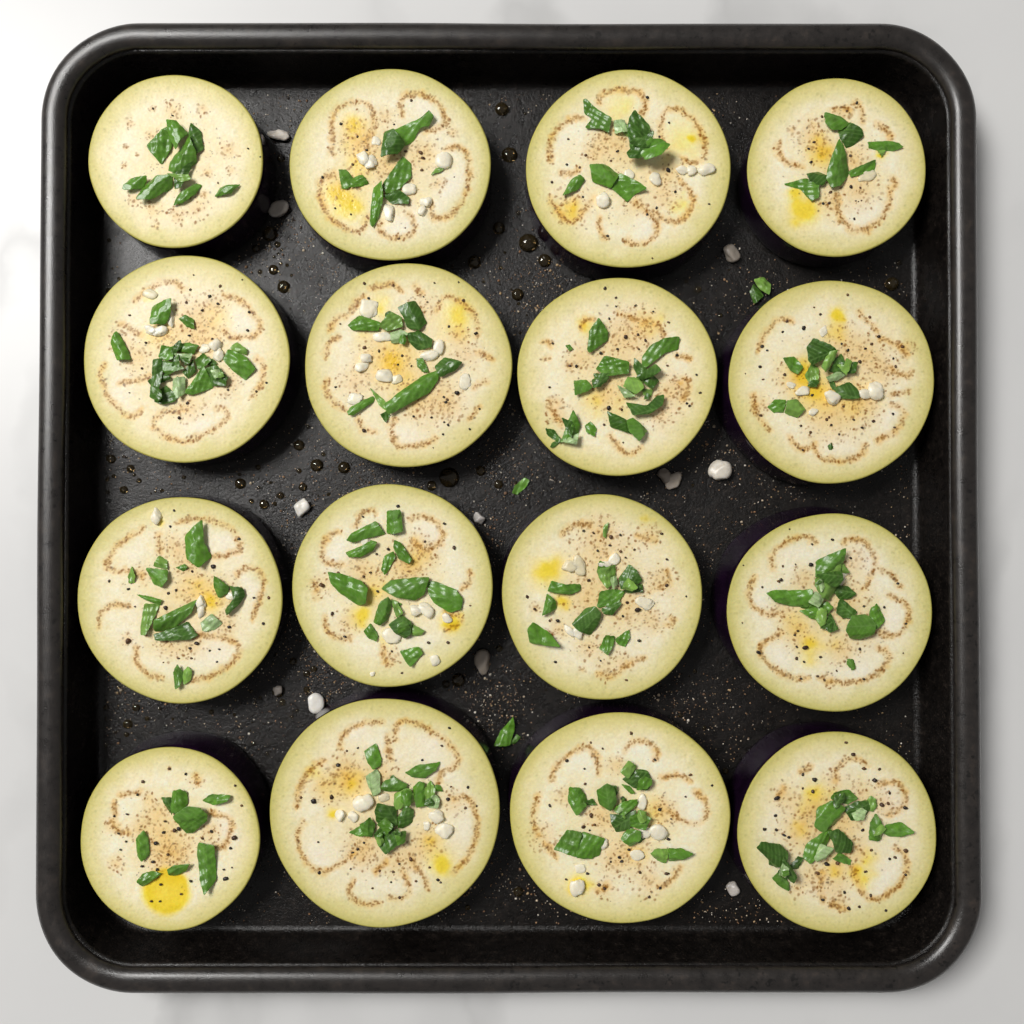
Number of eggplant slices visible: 16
